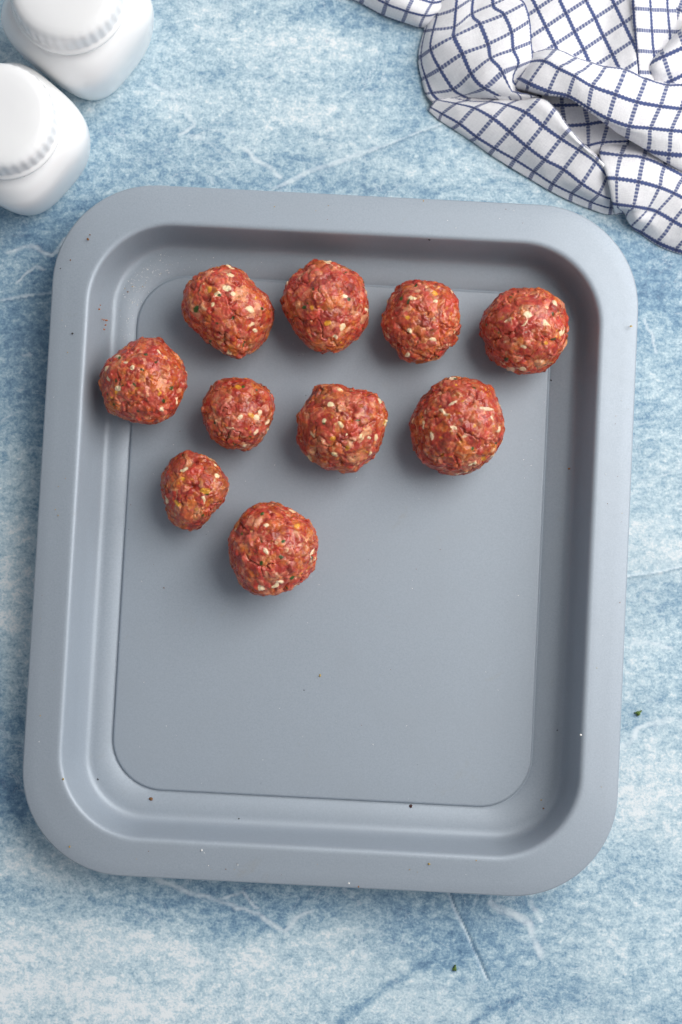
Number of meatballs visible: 10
